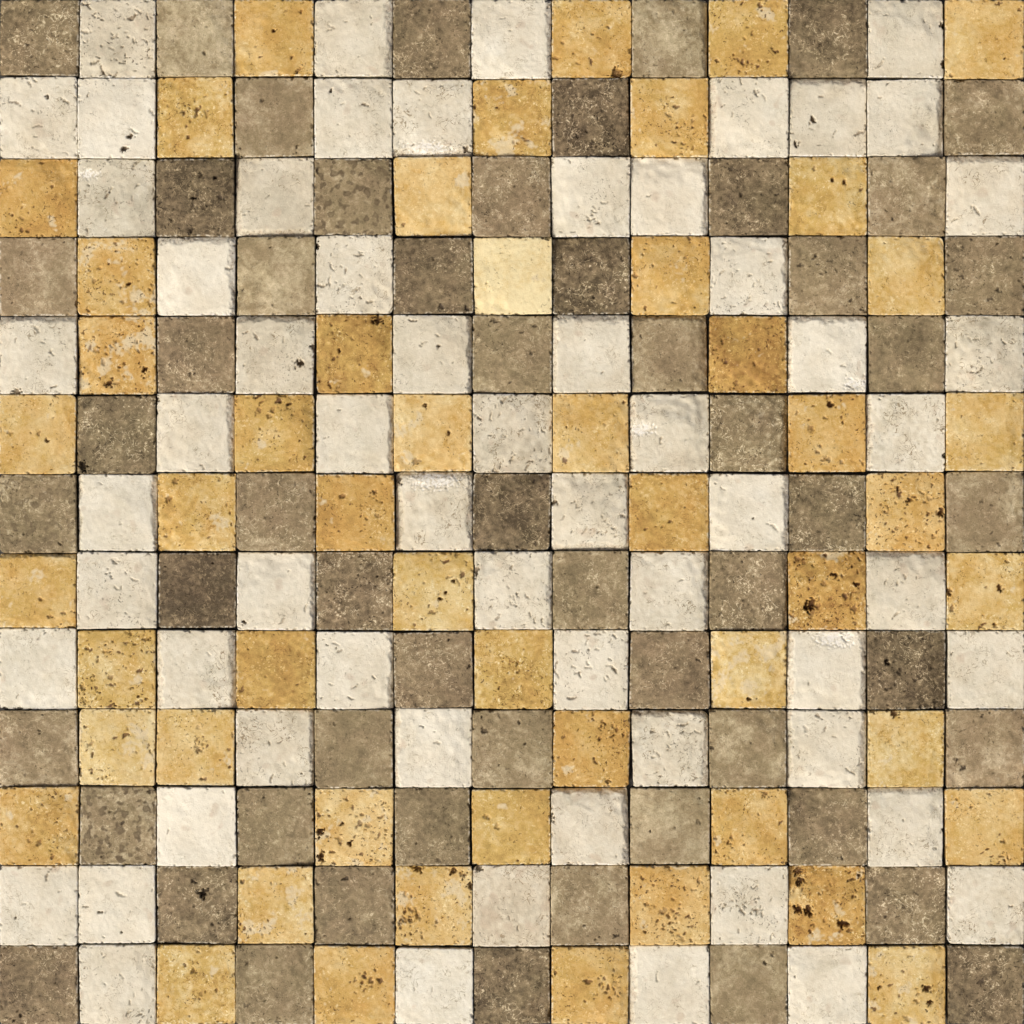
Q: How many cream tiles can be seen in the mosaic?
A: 61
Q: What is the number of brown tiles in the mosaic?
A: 56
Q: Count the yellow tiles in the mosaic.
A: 52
